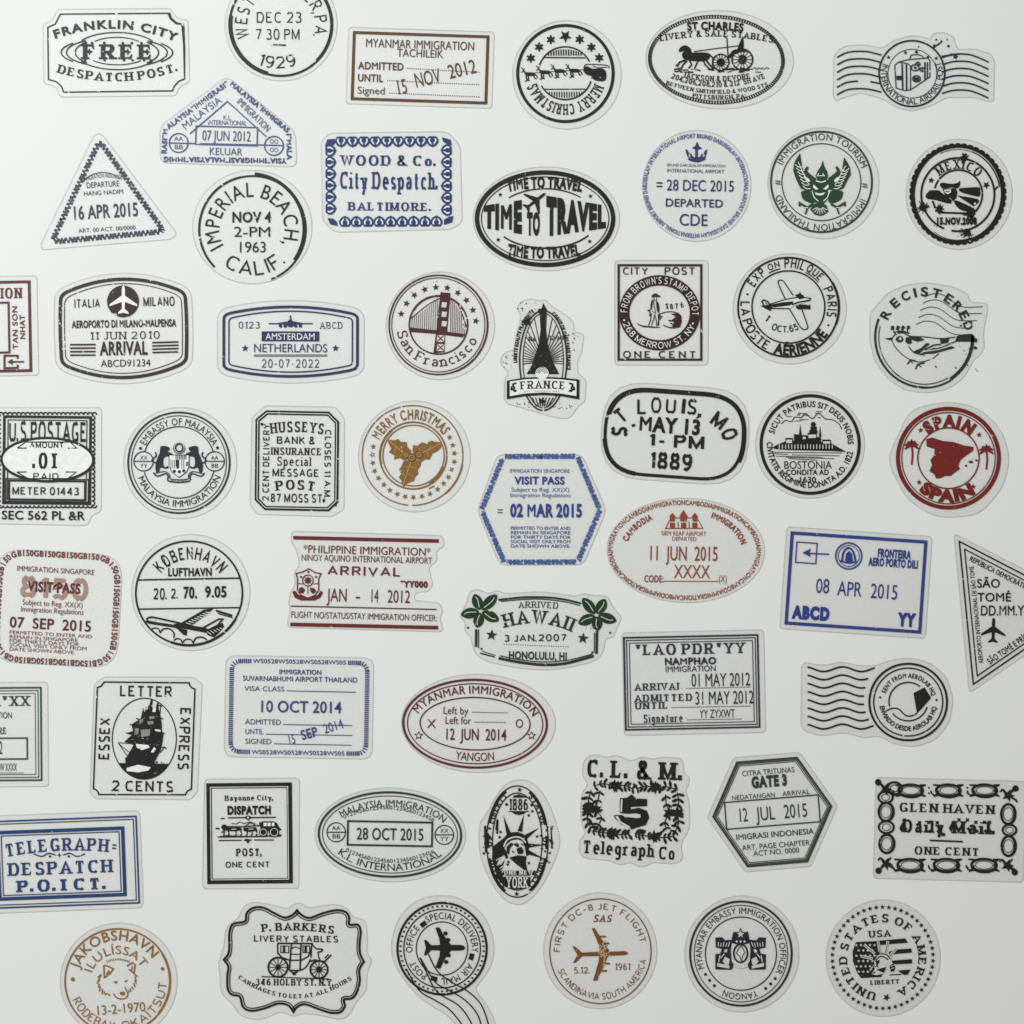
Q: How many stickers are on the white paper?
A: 56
